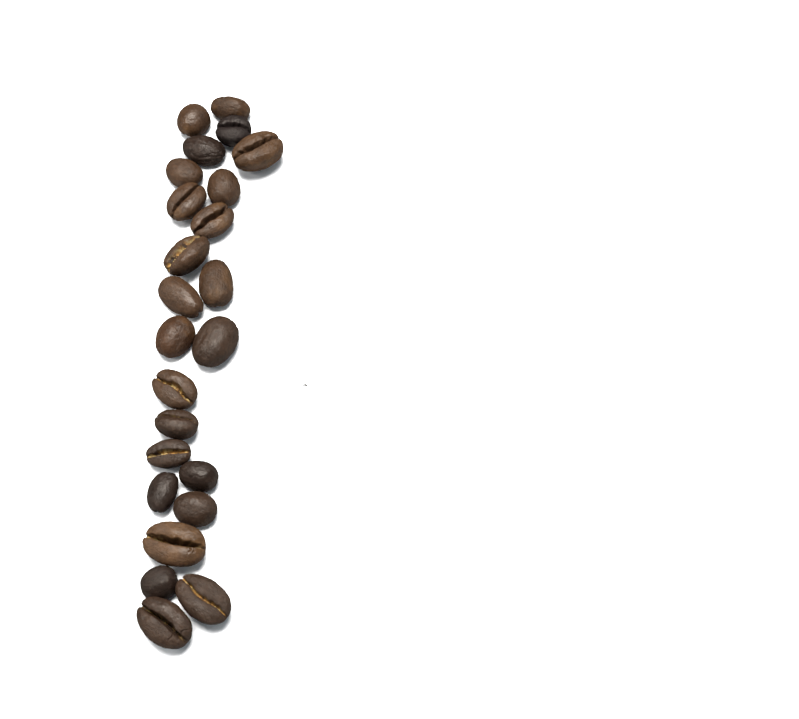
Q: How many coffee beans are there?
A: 24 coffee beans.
